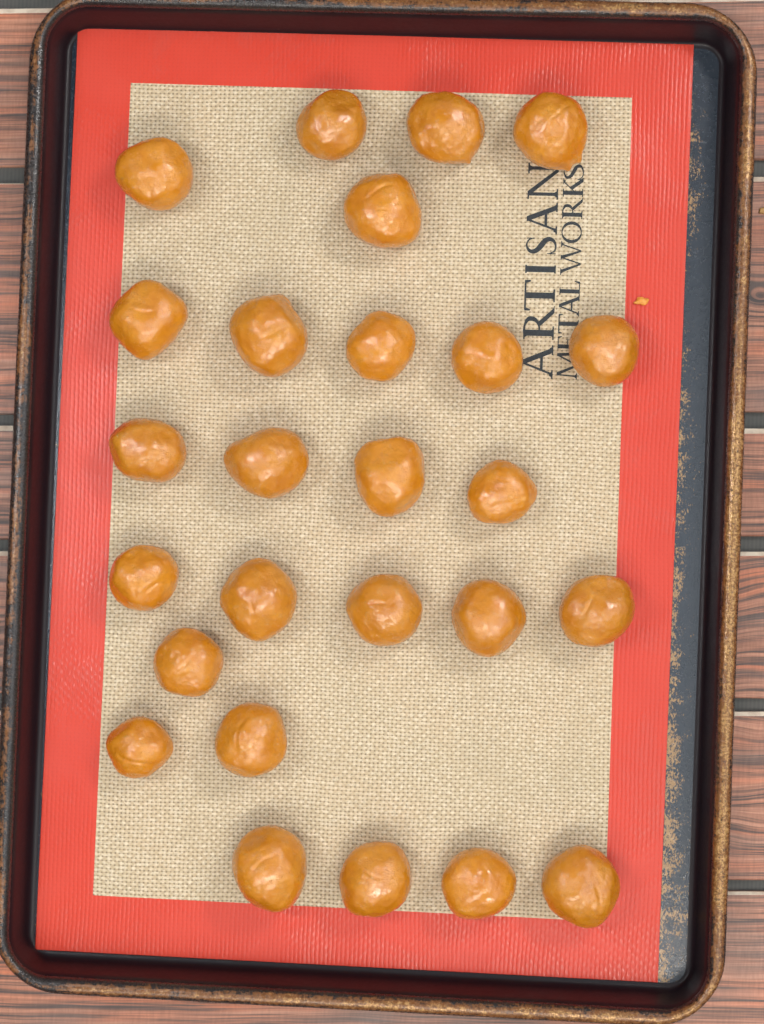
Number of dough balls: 26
